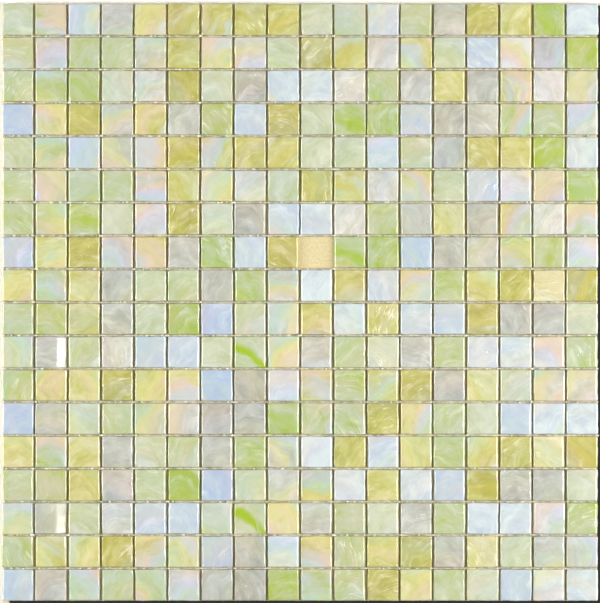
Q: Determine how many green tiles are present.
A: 109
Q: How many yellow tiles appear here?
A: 86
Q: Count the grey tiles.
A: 78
